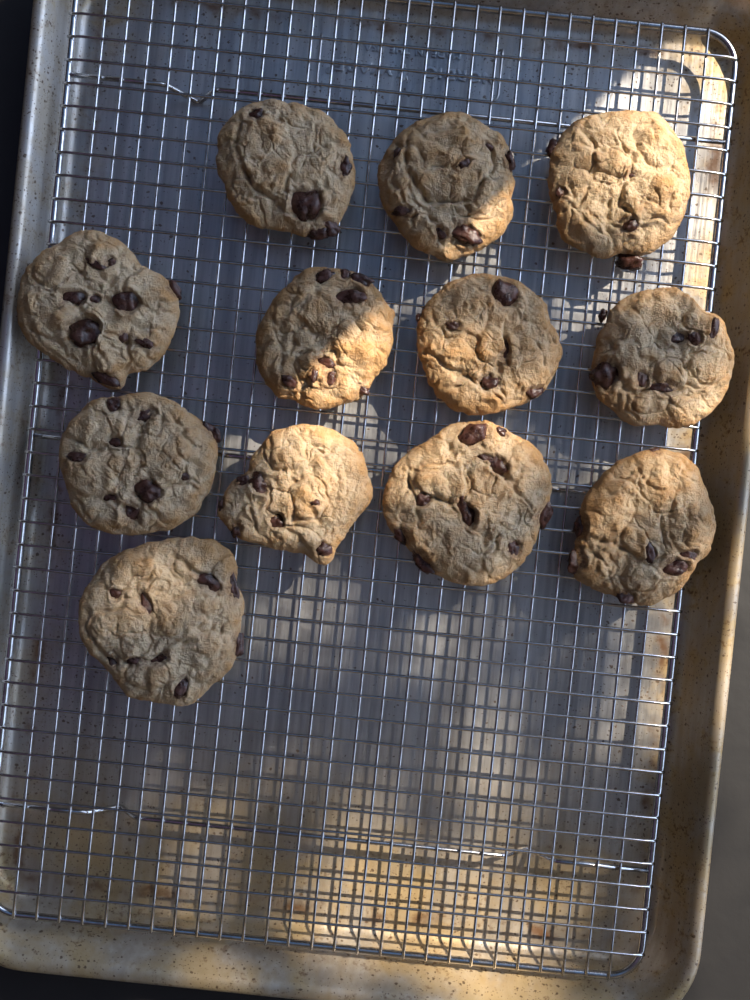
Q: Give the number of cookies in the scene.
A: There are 12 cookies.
